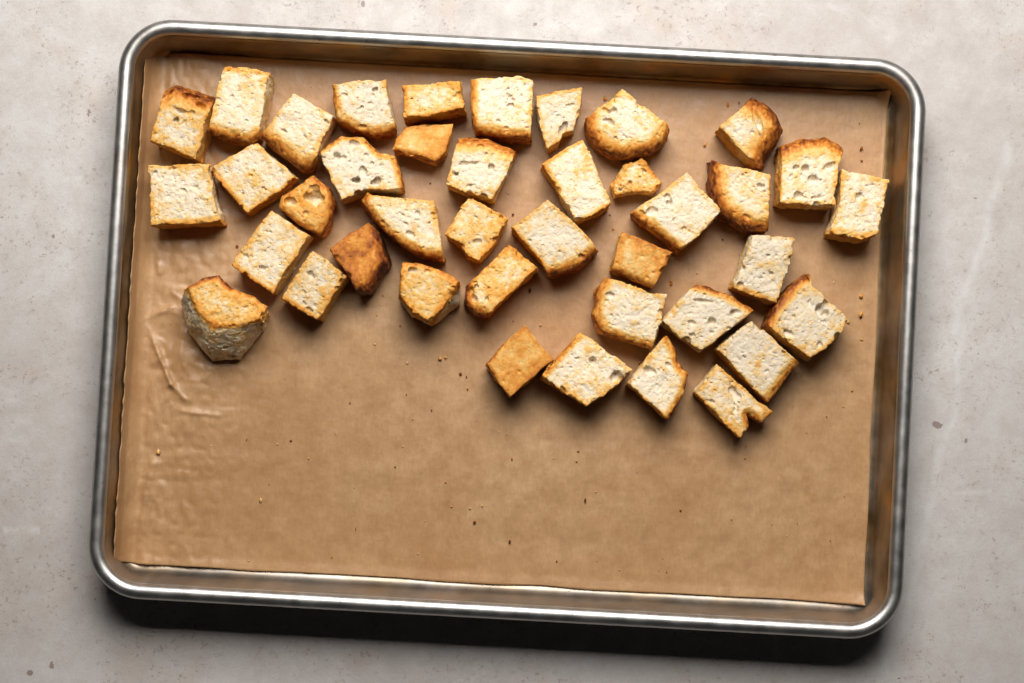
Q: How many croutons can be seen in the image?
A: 40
